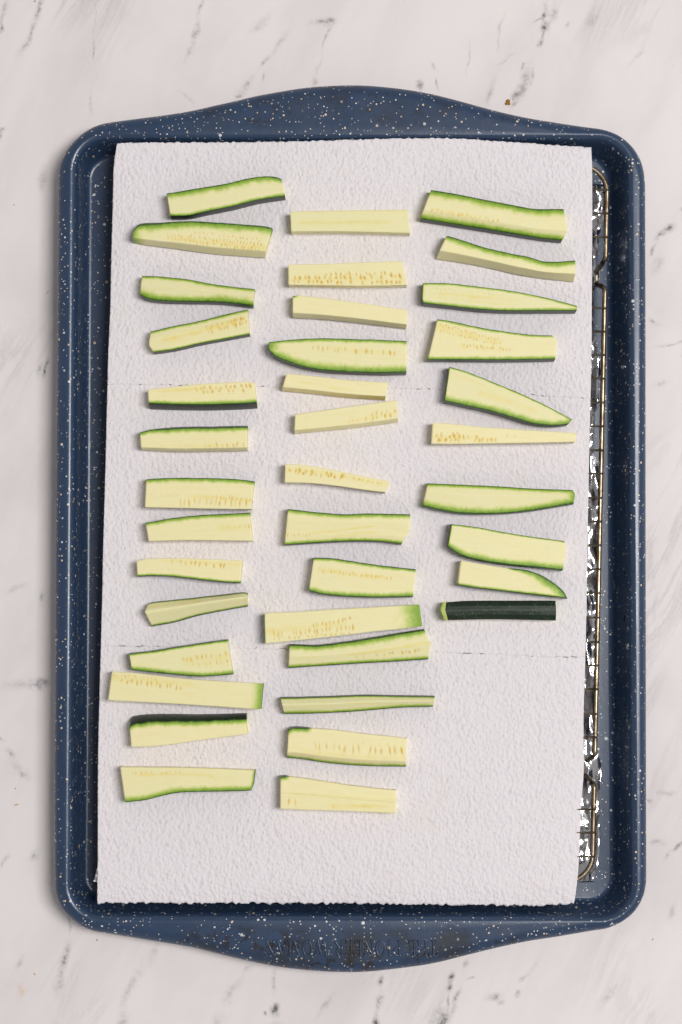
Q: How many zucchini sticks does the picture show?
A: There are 38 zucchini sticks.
